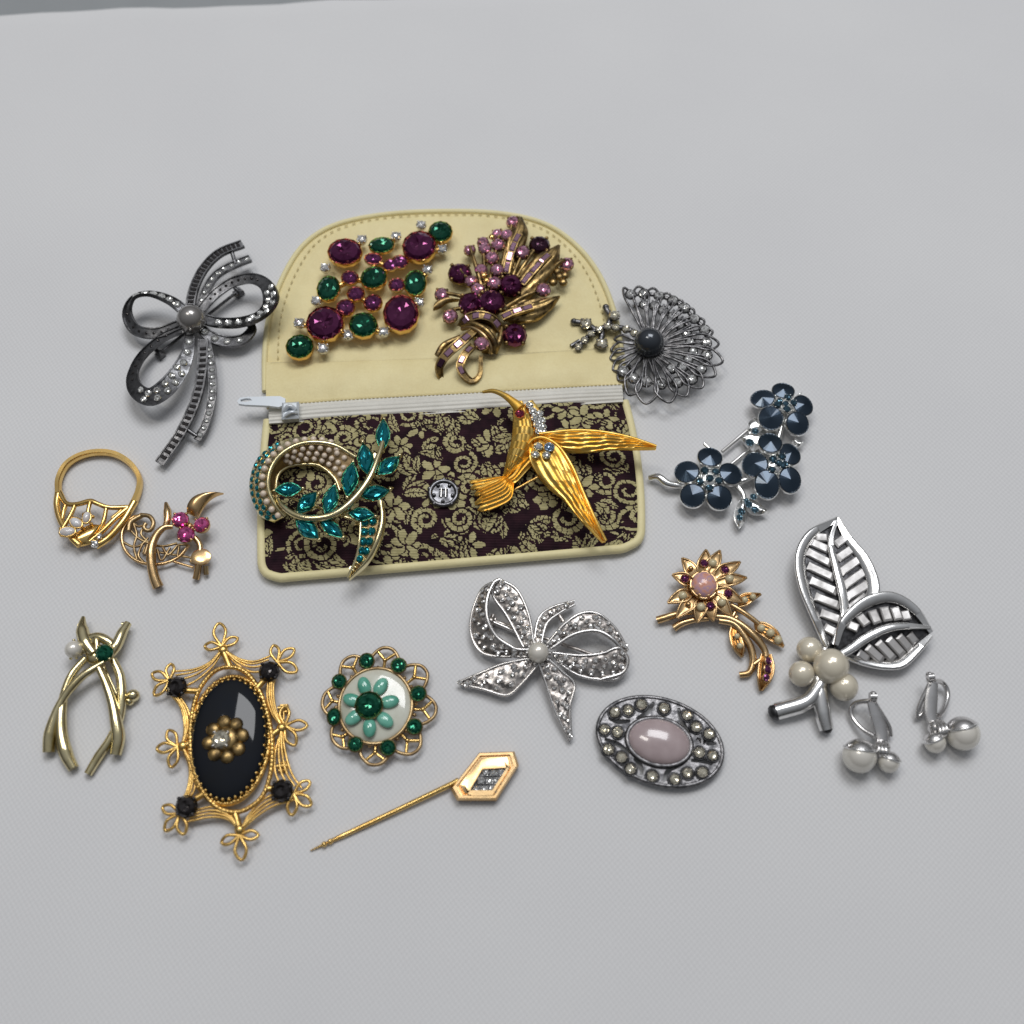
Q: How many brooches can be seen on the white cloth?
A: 15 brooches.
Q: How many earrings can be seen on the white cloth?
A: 2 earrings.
